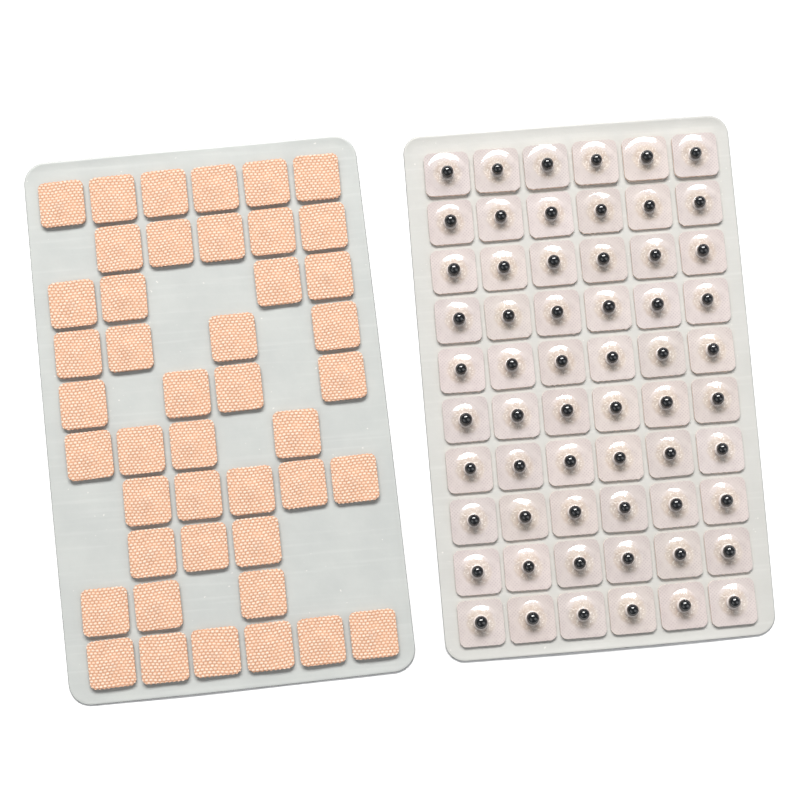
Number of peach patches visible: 44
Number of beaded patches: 60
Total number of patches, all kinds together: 104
